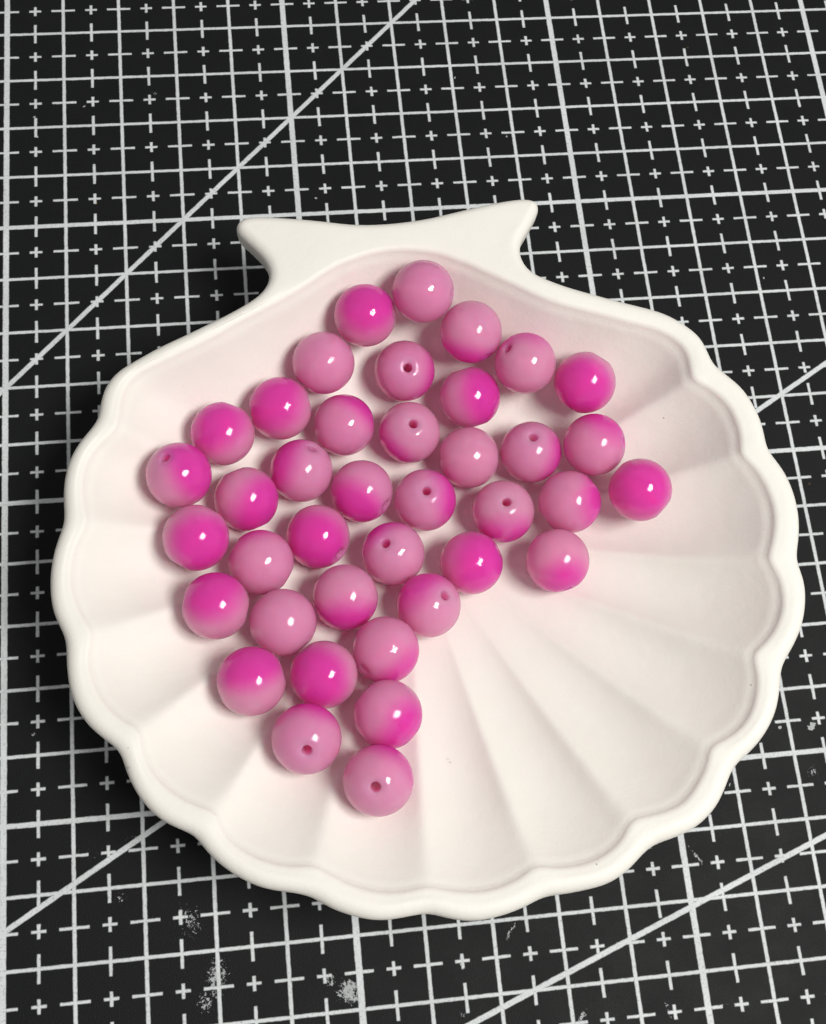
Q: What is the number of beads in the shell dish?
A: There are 39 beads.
